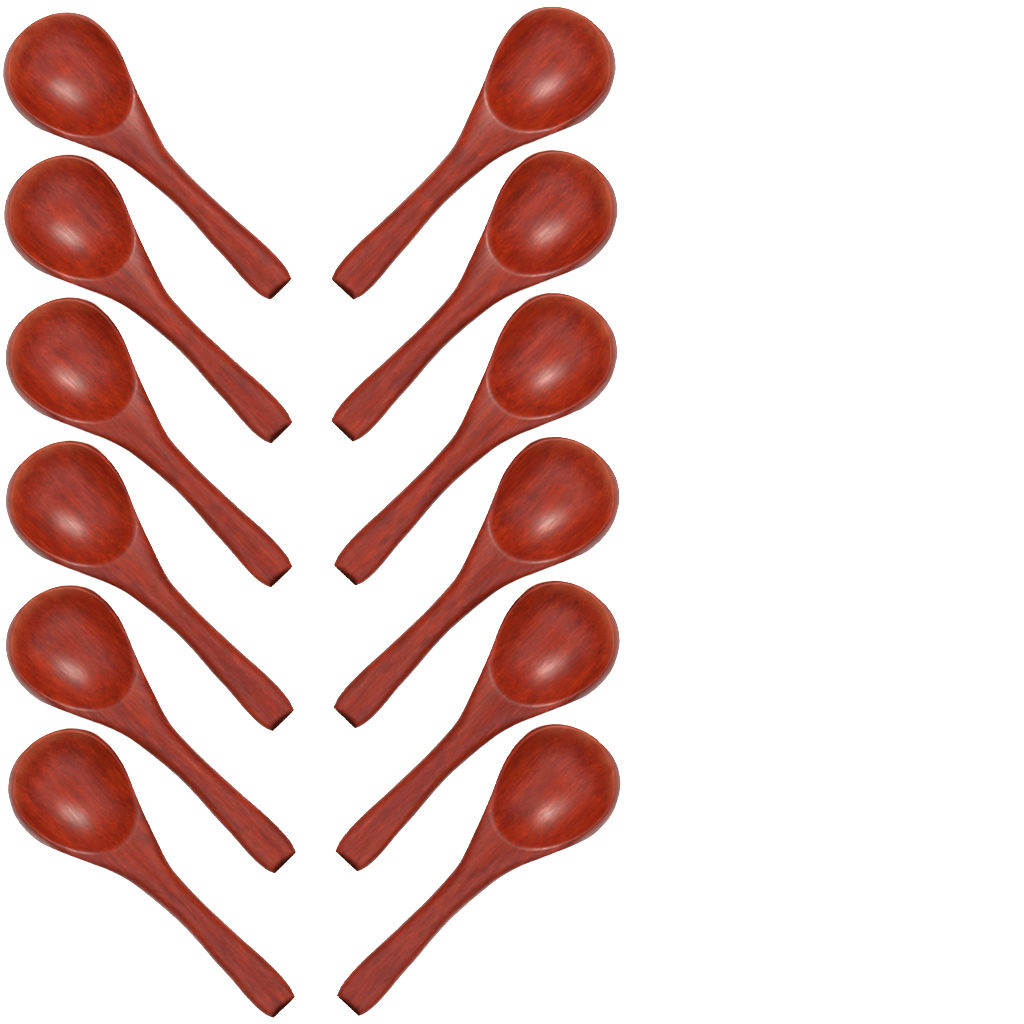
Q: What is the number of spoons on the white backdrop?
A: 12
